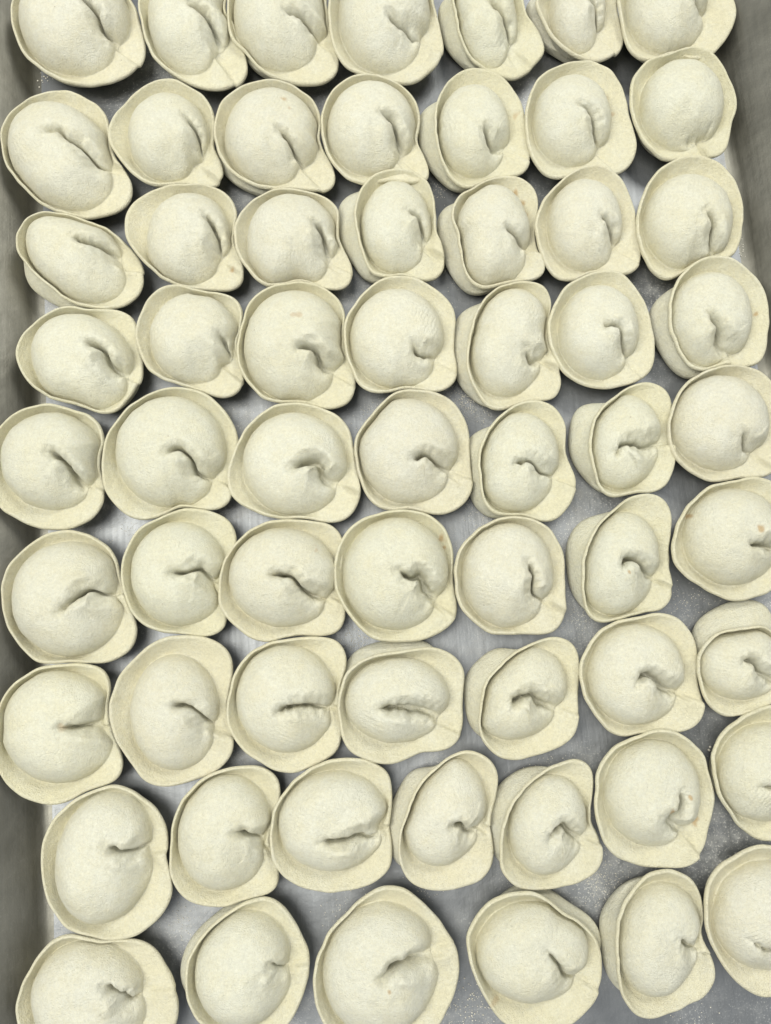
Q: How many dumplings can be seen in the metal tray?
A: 62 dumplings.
